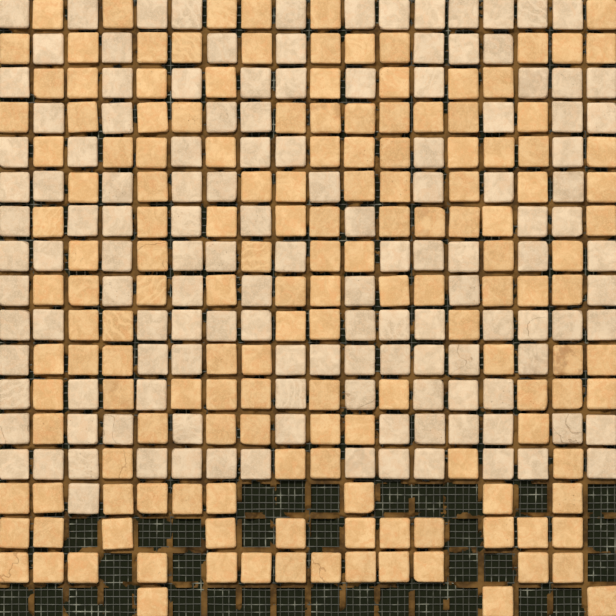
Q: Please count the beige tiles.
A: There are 134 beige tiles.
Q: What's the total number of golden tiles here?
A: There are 155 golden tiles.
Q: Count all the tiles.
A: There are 289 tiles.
